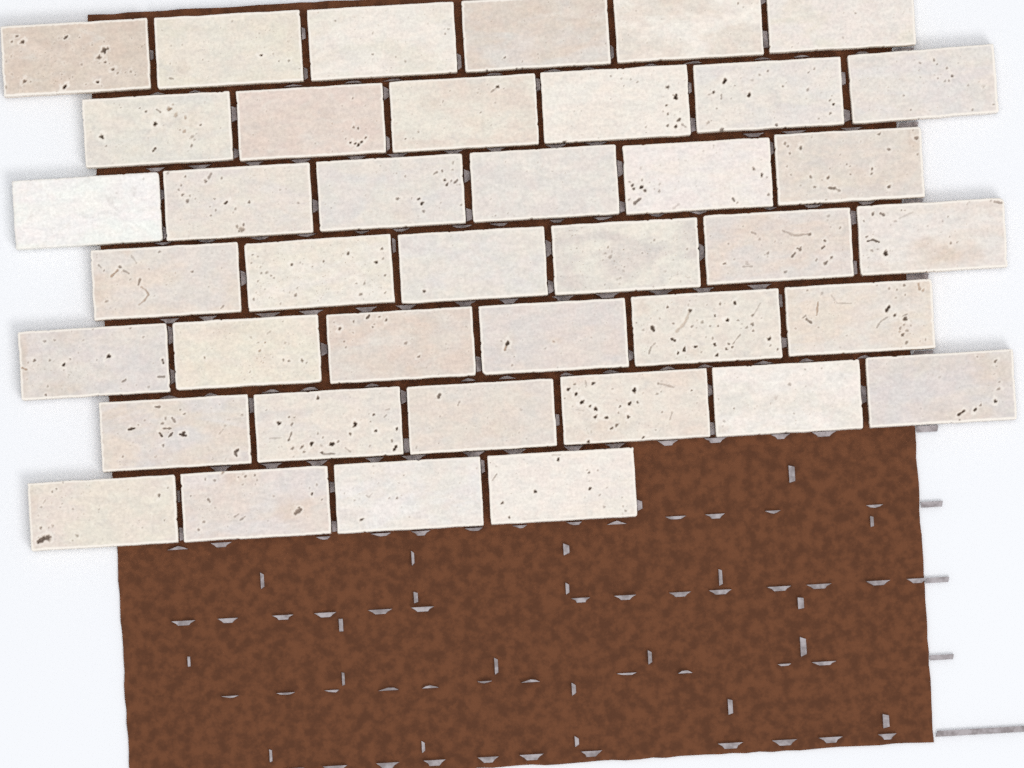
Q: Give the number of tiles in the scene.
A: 40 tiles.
